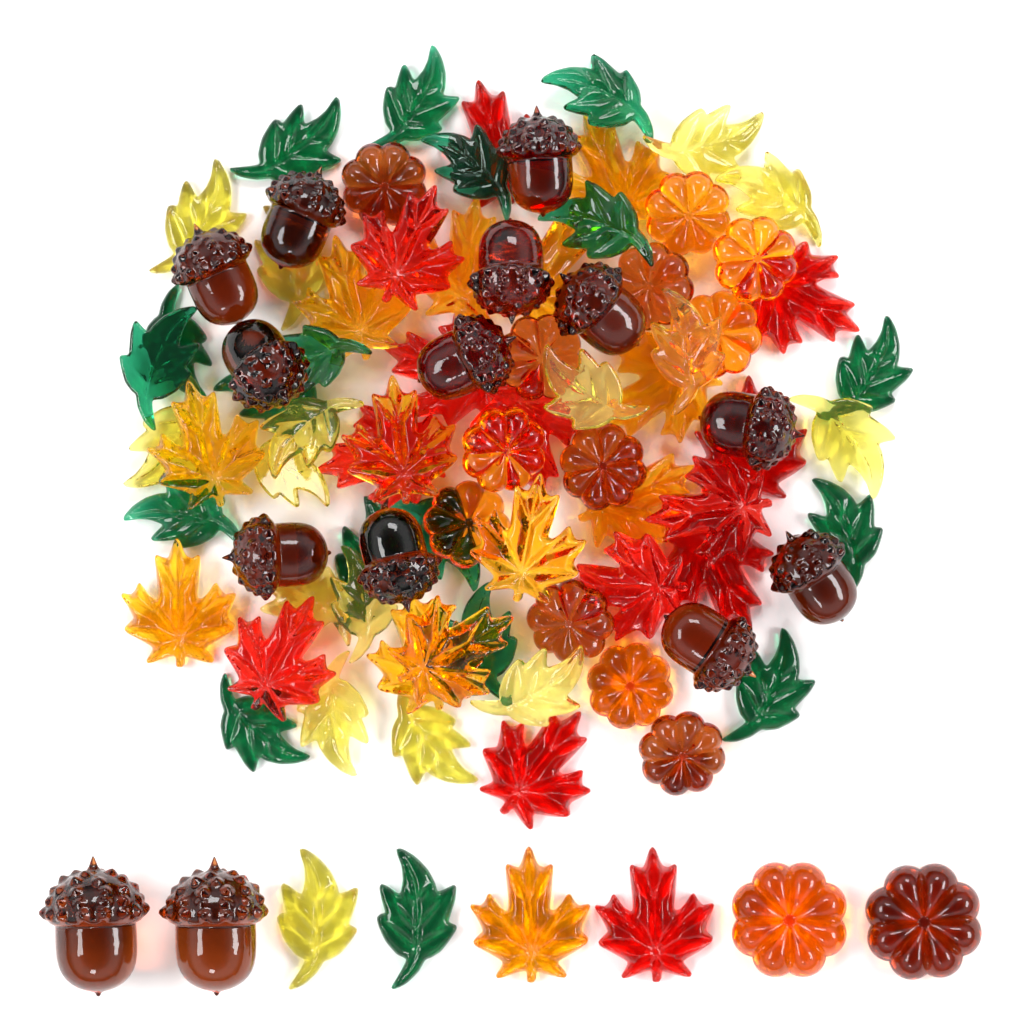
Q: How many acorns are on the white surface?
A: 14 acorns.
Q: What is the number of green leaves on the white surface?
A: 18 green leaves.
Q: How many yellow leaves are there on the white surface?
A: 16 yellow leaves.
